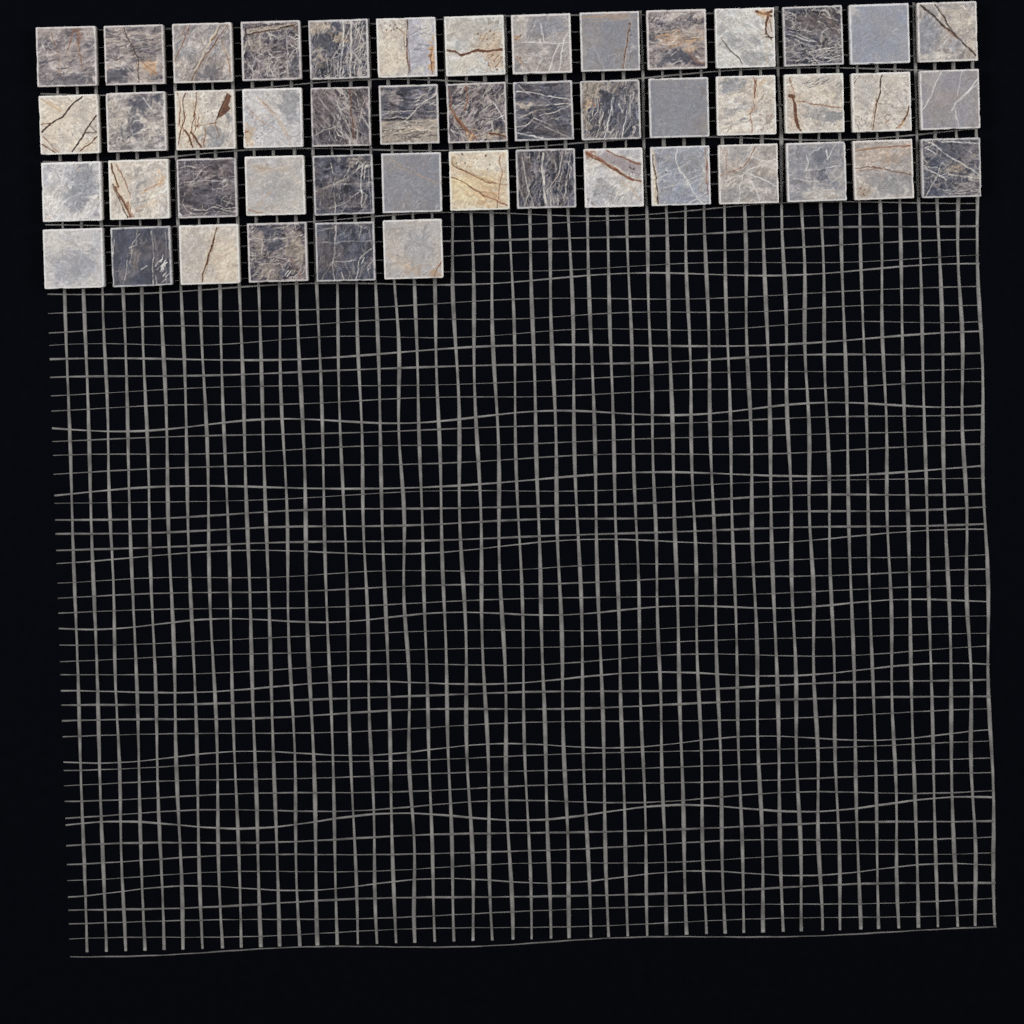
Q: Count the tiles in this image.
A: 48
